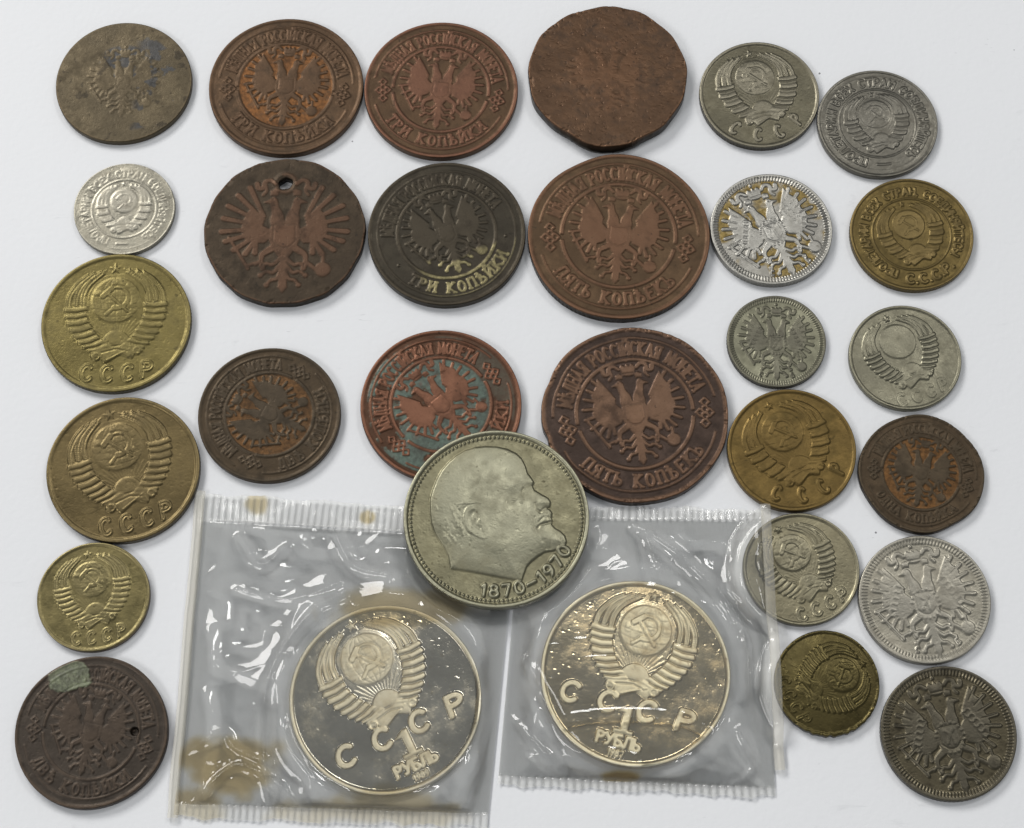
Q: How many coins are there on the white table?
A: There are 30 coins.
